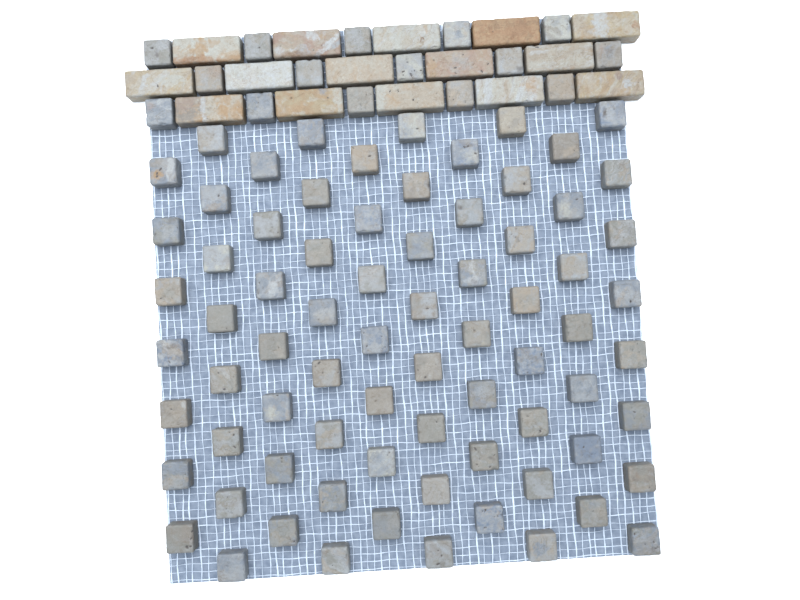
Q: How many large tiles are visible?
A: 15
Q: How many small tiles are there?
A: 90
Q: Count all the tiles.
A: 105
